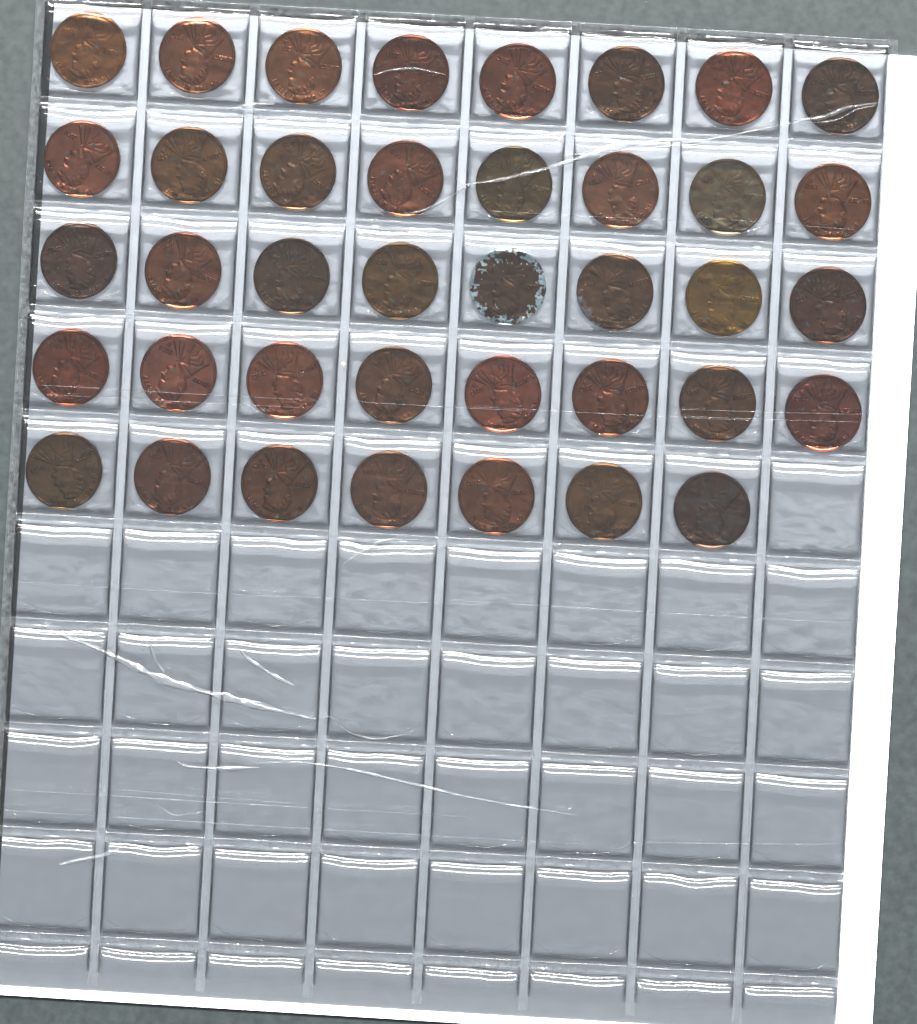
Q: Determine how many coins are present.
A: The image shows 39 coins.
